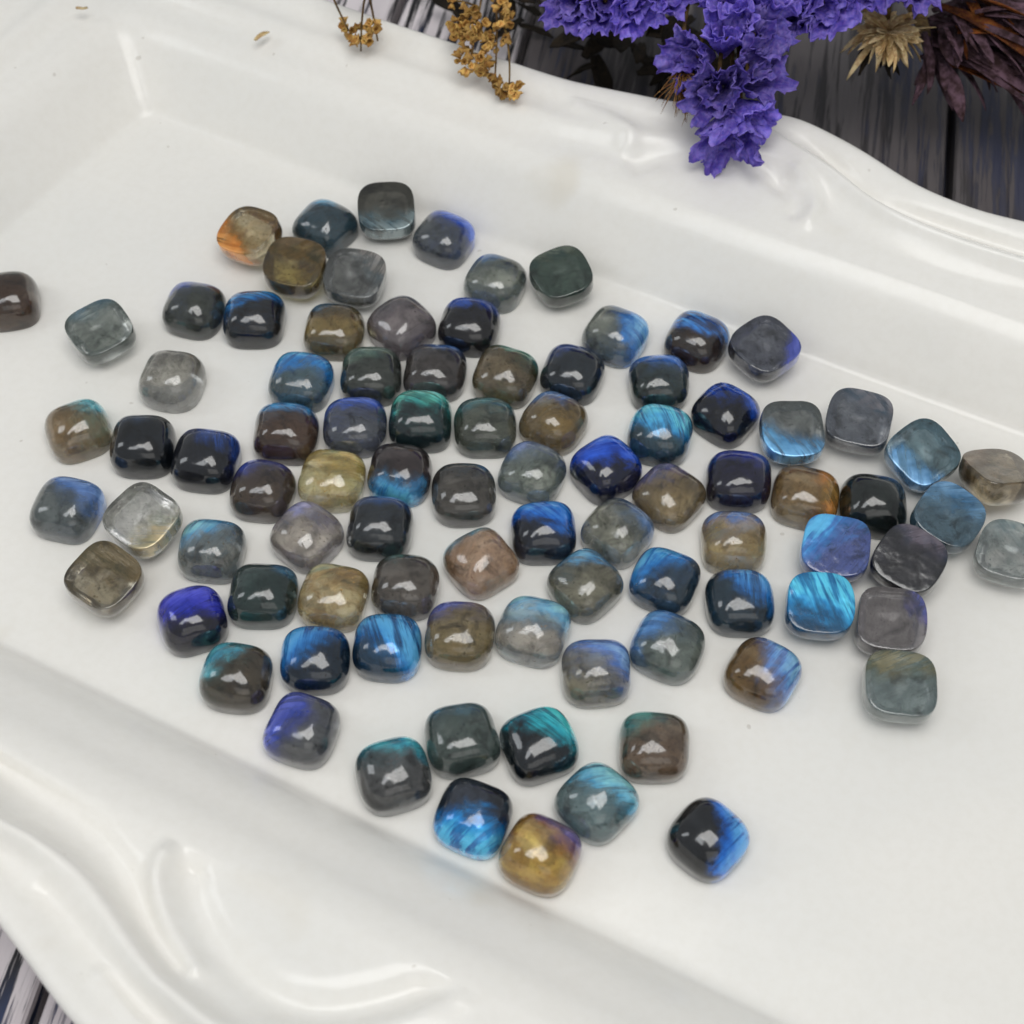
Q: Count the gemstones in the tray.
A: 90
